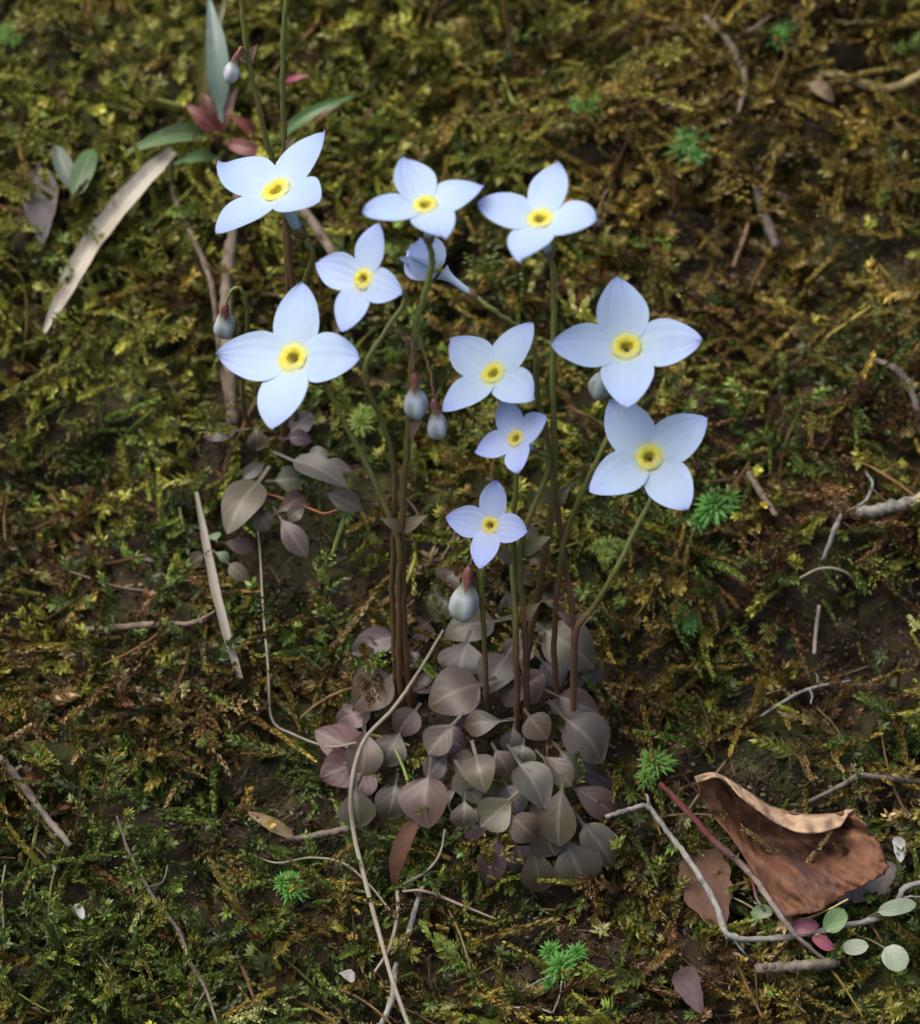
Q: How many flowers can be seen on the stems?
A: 11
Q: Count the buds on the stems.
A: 6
